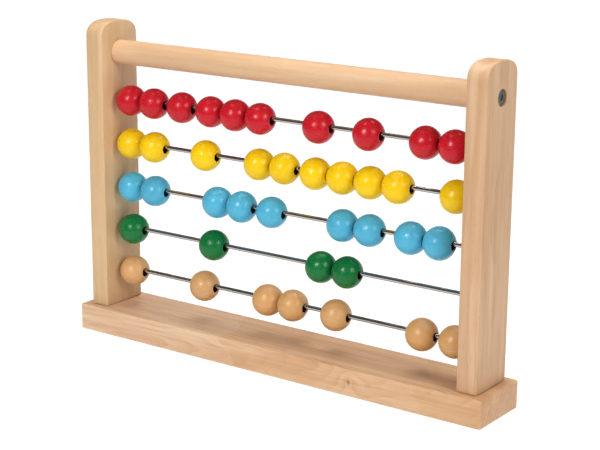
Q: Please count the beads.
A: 40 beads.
